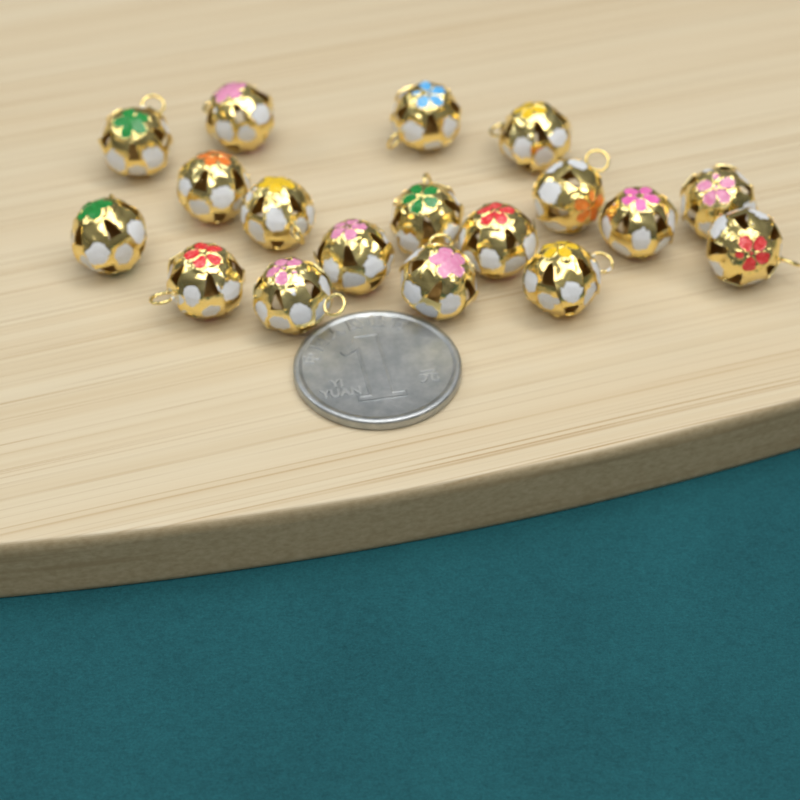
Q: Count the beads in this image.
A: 18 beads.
